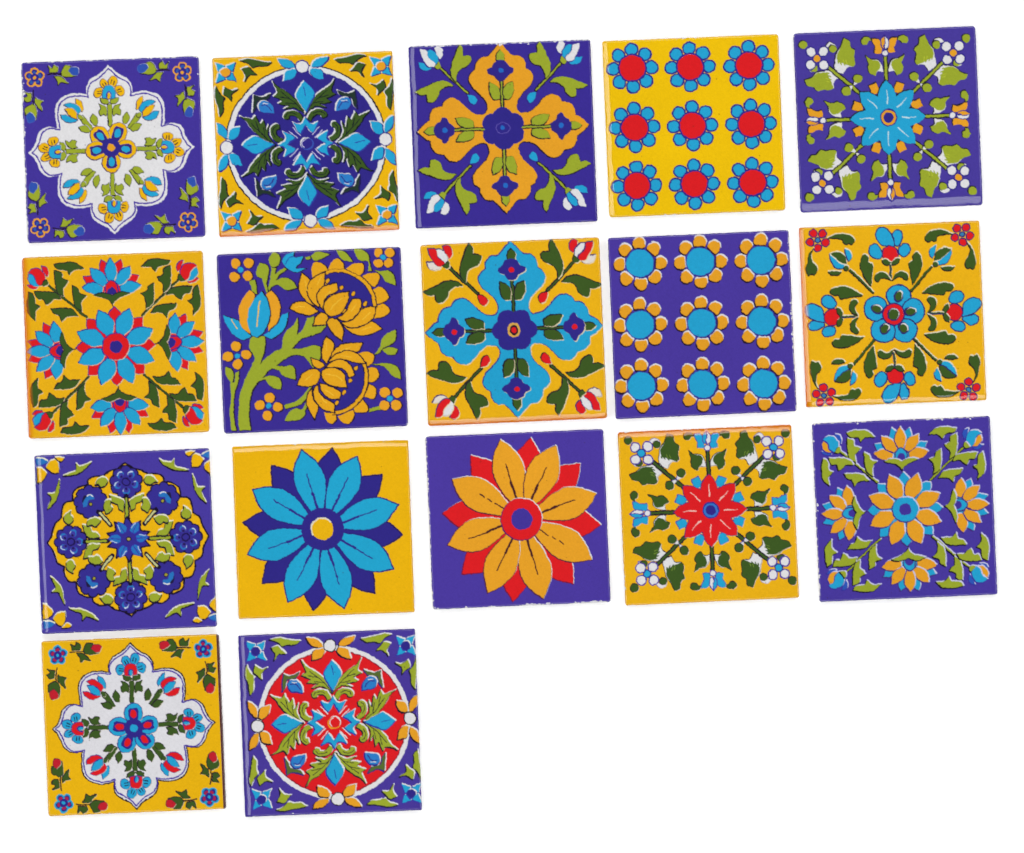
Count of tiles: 17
